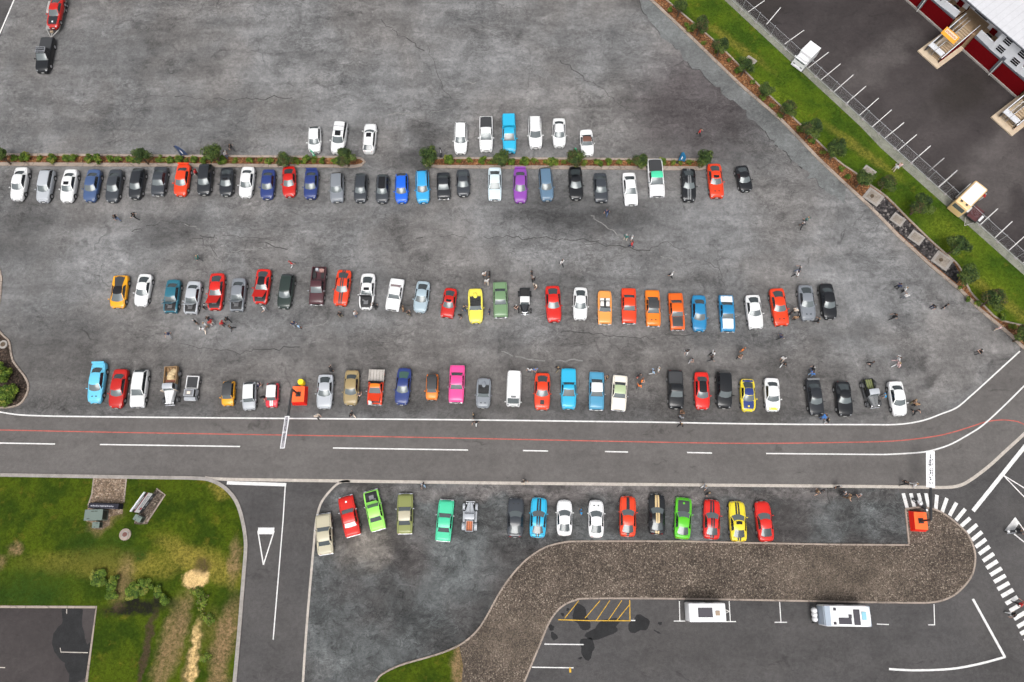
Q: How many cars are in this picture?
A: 116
